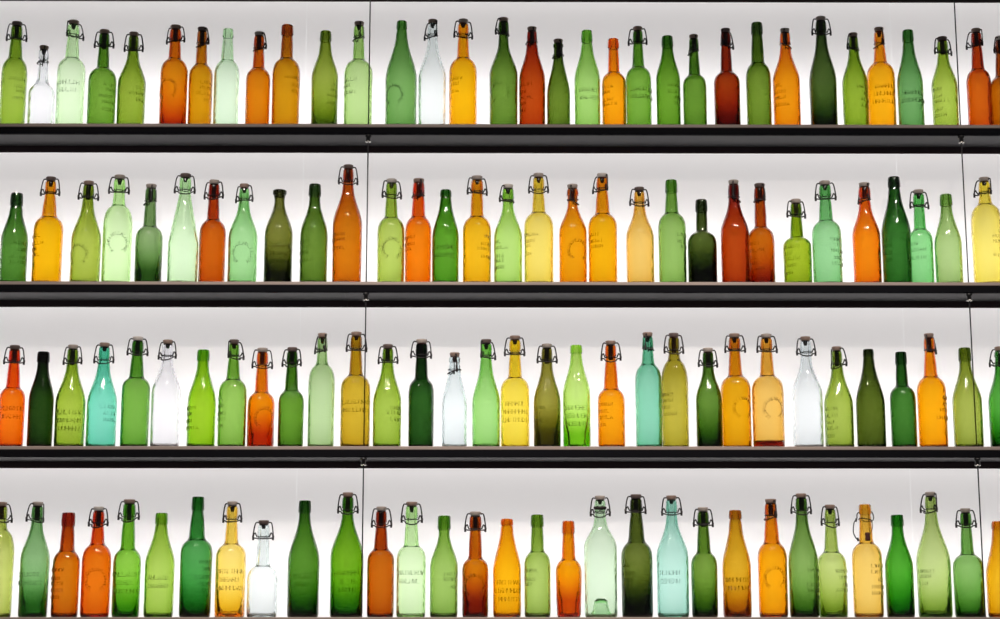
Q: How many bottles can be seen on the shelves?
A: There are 127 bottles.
